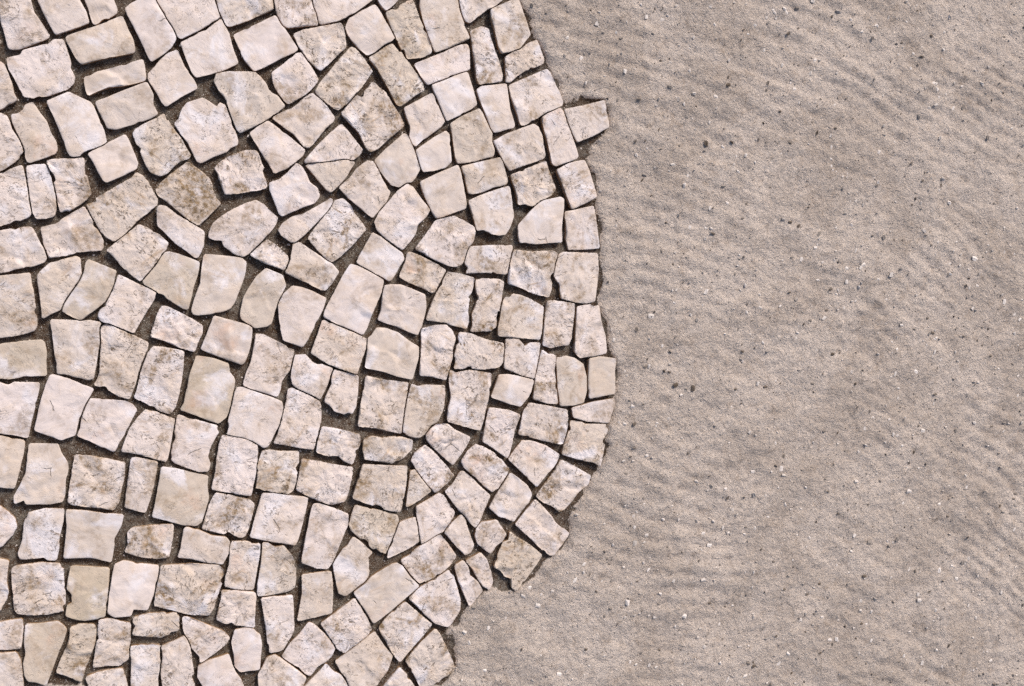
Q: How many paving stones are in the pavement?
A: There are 200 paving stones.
